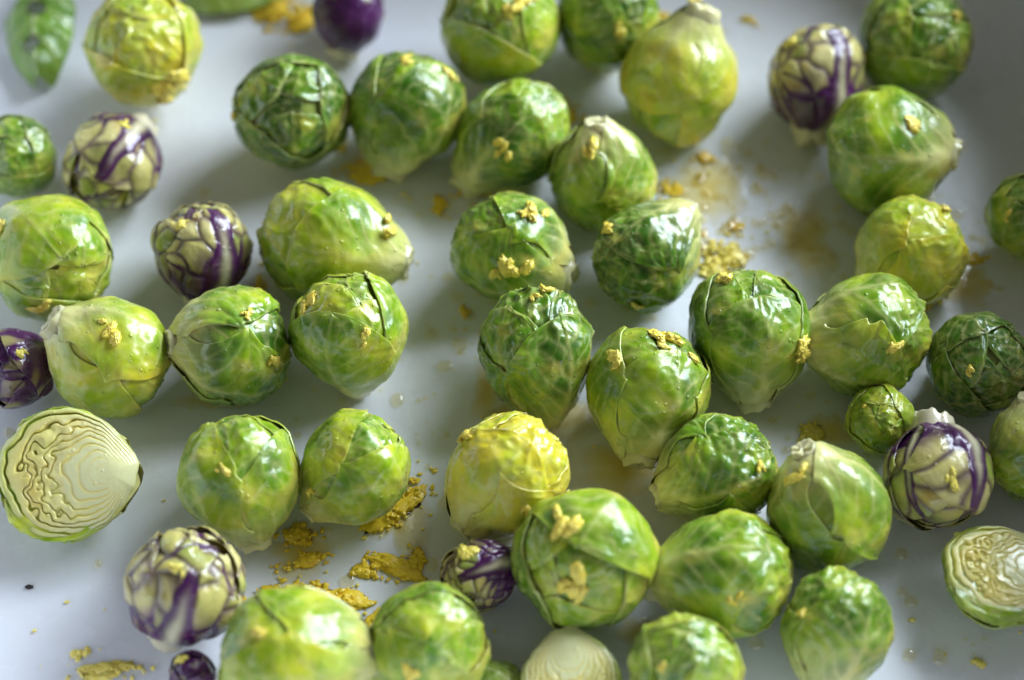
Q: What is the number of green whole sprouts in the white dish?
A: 38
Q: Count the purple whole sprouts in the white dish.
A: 9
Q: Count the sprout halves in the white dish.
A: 3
